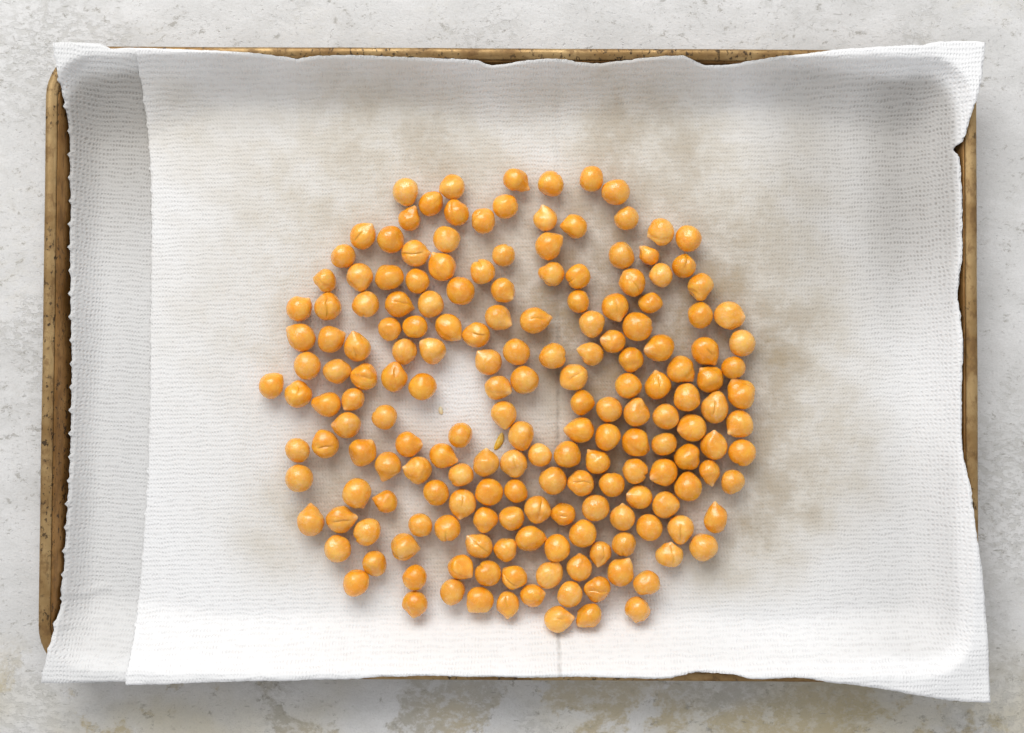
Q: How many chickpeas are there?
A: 184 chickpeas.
